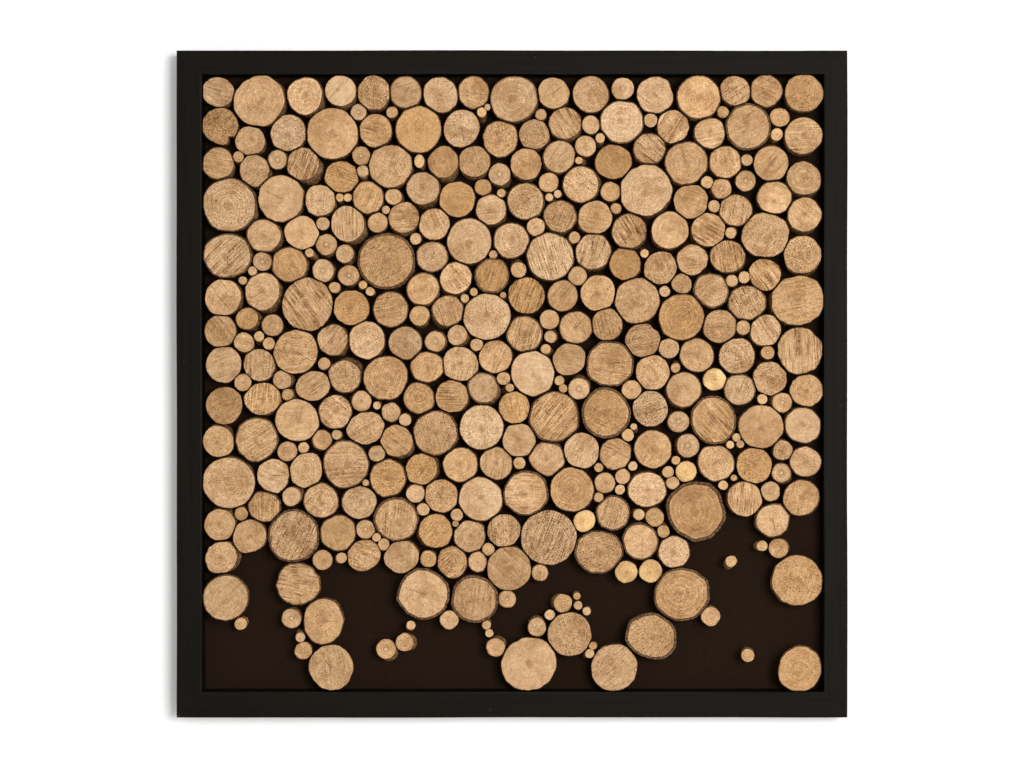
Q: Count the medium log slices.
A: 153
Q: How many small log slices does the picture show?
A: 172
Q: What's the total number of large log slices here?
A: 59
